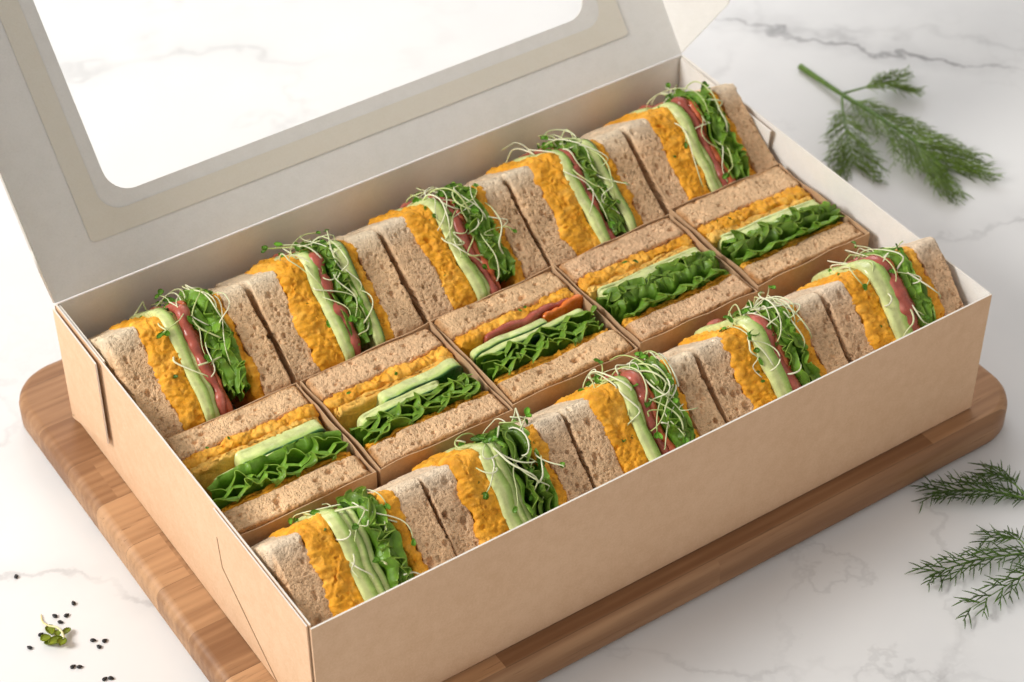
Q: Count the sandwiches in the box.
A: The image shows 15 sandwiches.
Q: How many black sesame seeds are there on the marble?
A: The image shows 14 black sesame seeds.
